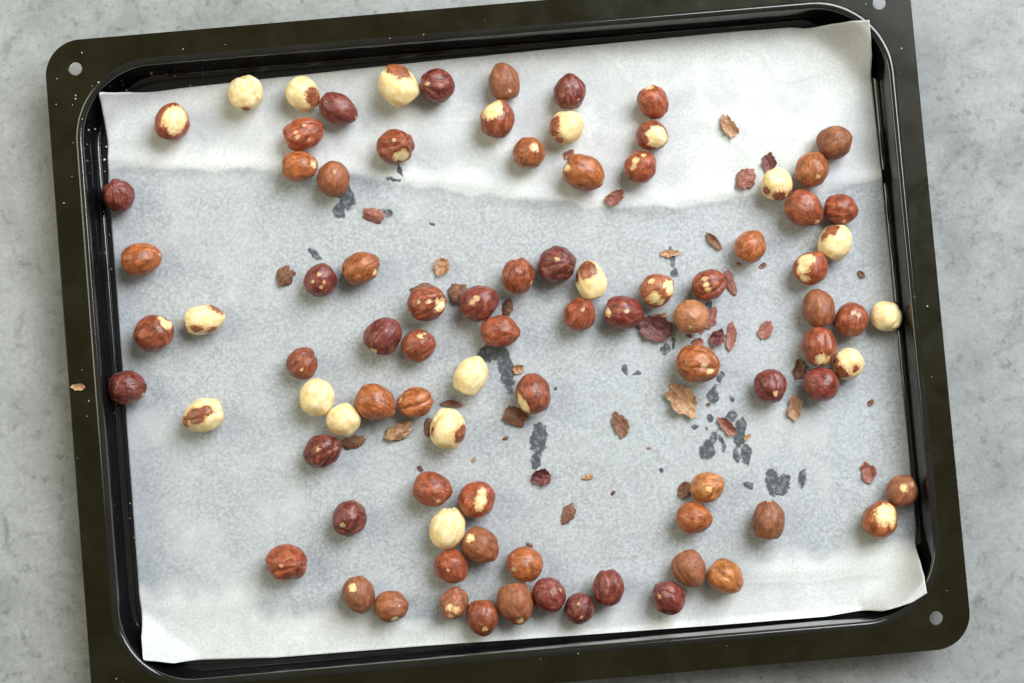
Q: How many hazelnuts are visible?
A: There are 89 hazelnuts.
